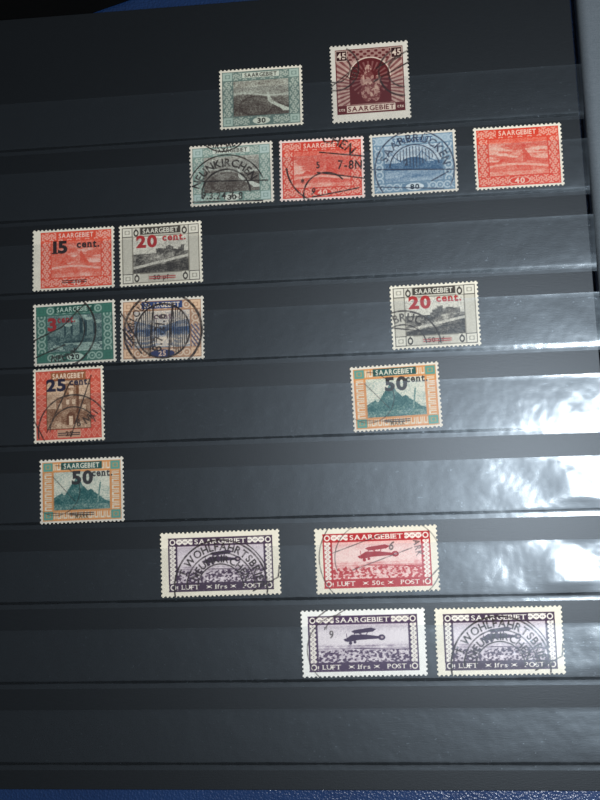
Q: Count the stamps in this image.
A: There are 18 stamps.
